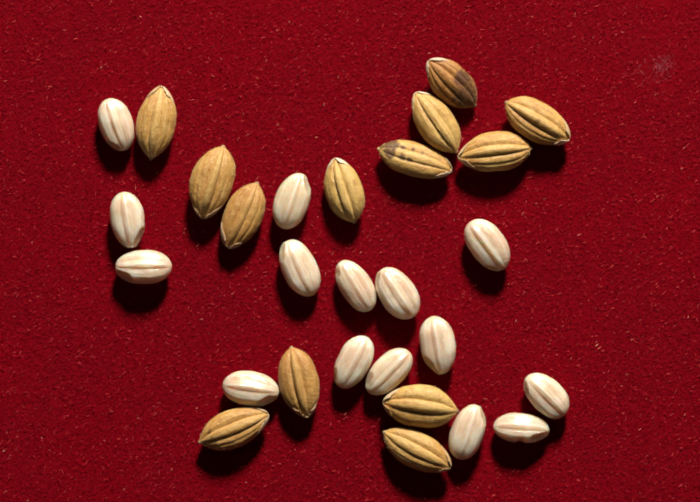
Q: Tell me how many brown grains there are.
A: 13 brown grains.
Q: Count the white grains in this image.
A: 15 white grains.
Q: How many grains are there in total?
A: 28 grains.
